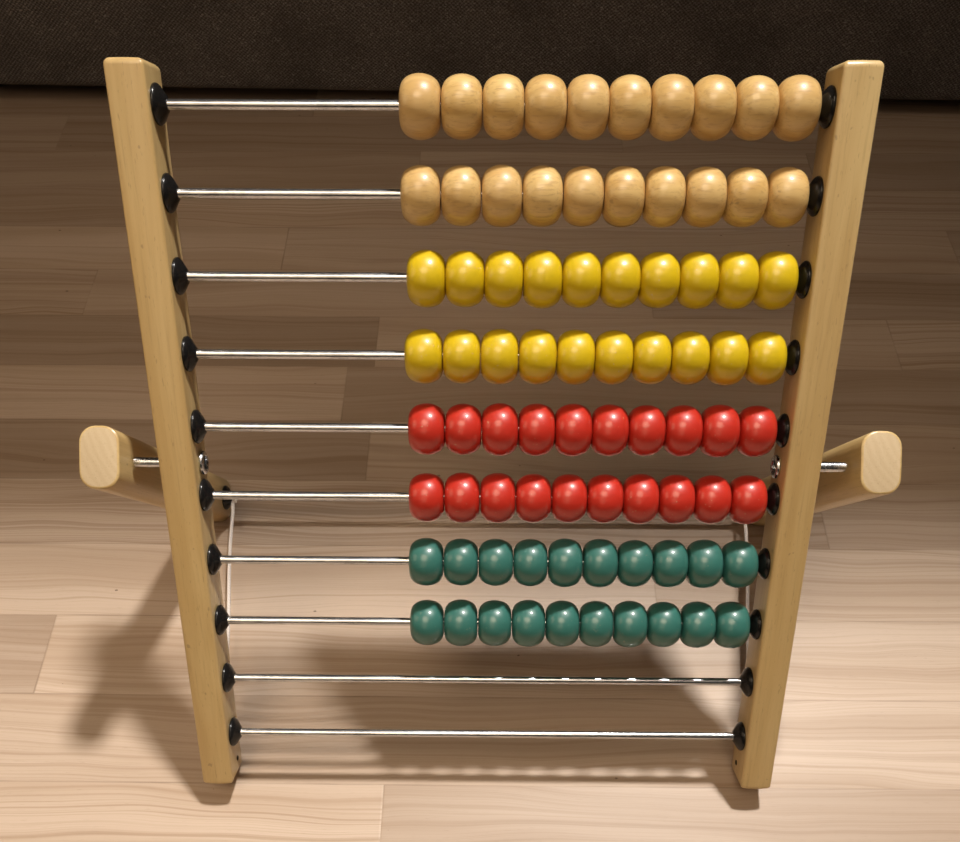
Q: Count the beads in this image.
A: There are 80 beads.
